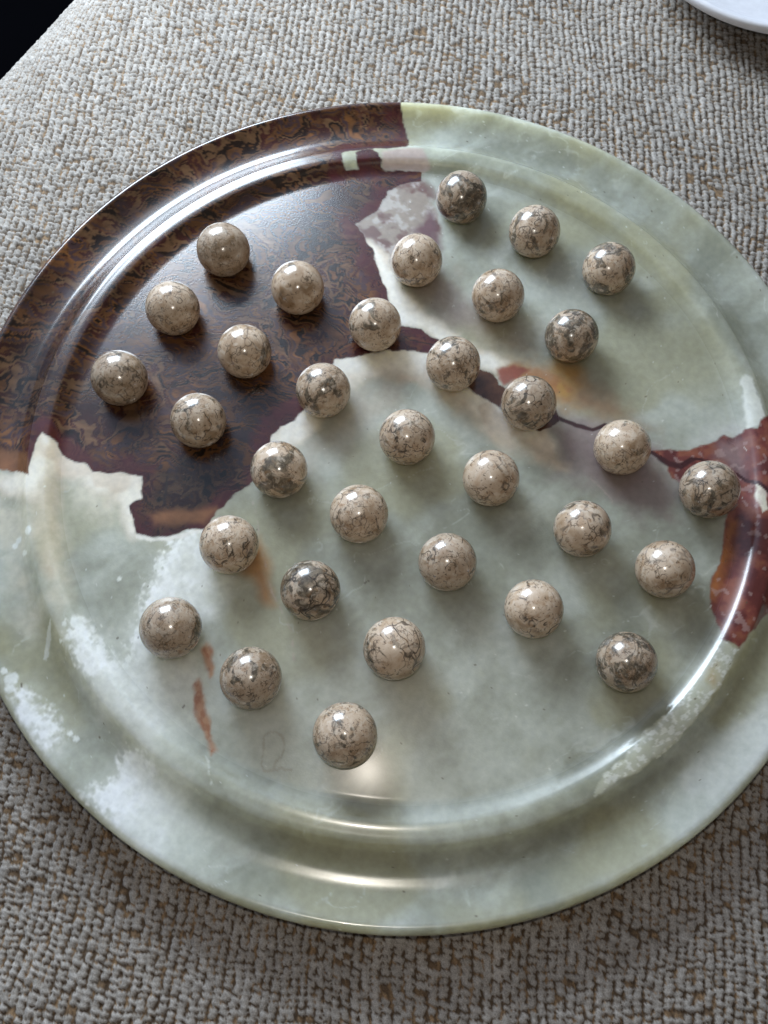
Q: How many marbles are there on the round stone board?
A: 33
